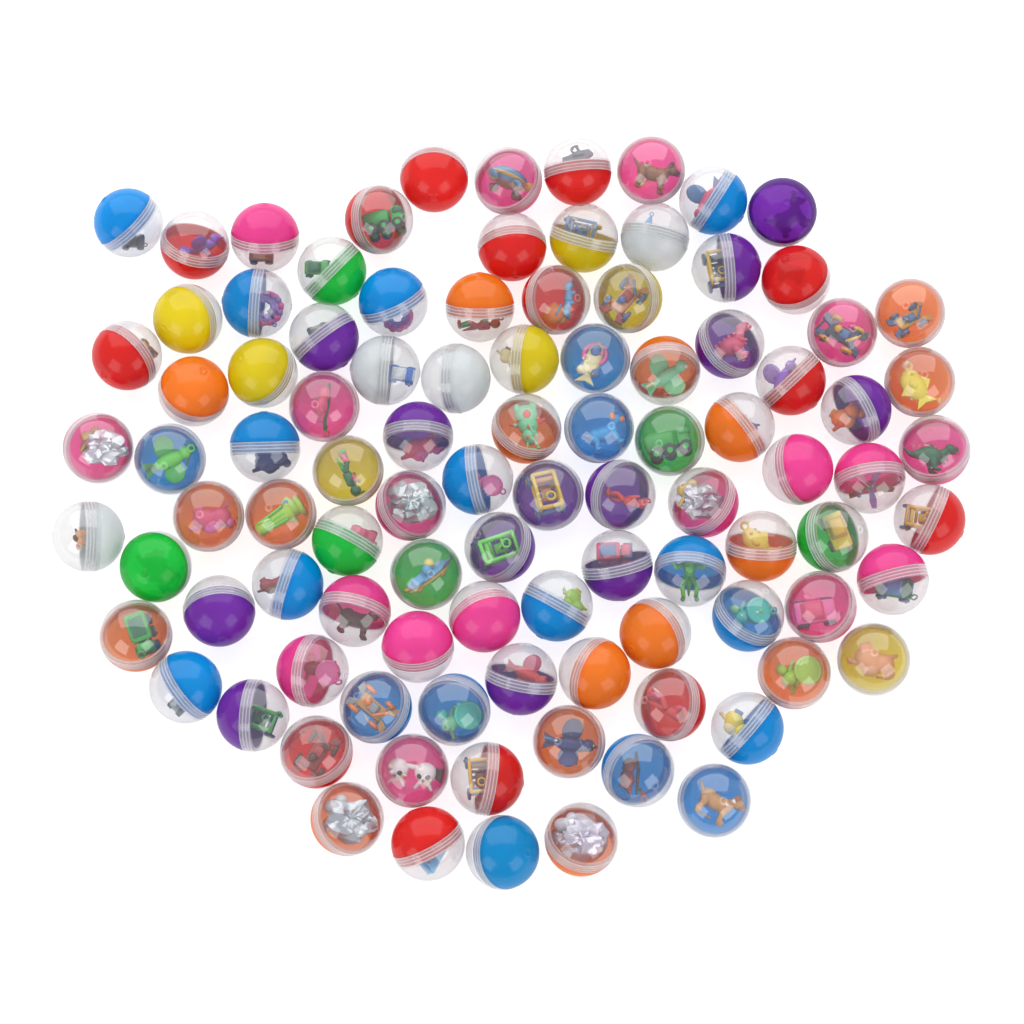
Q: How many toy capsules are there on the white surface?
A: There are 99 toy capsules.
